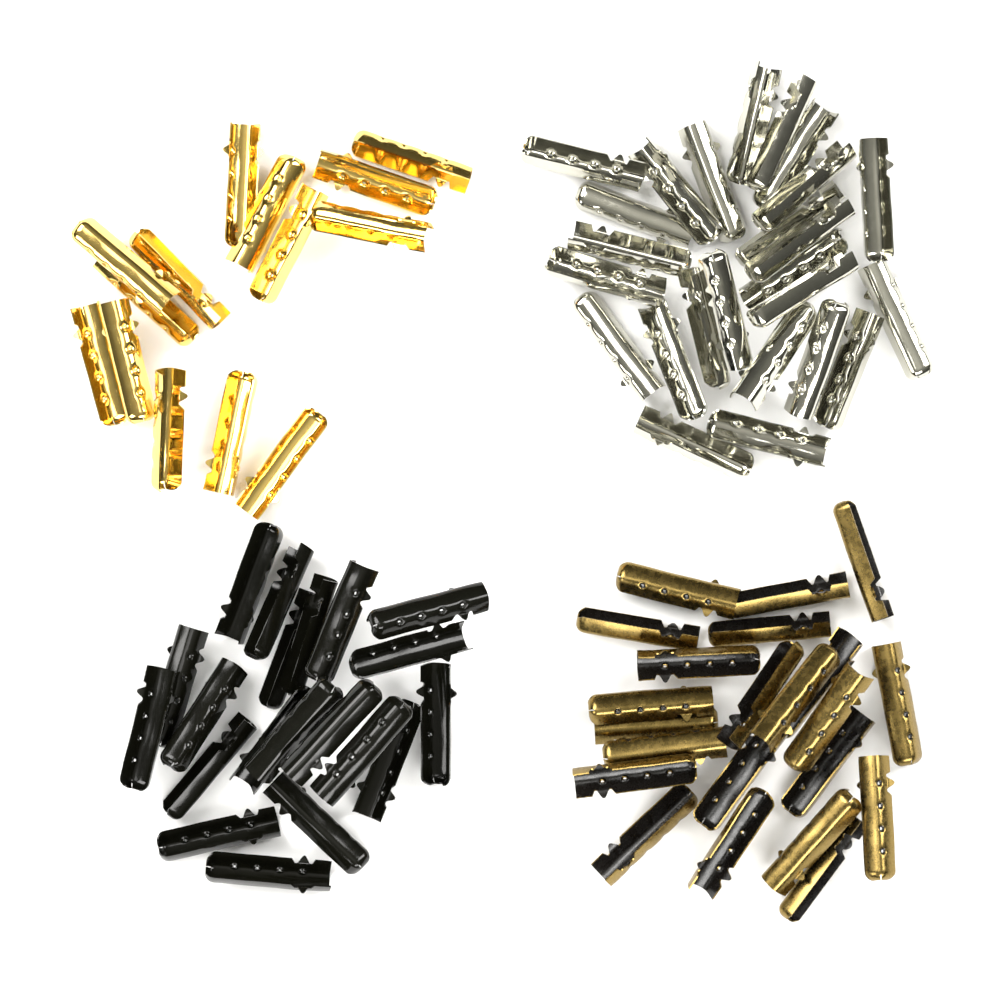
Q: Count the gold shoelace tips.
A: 14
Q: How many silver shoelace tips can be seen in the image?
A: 25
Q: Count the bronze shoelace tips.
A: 22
